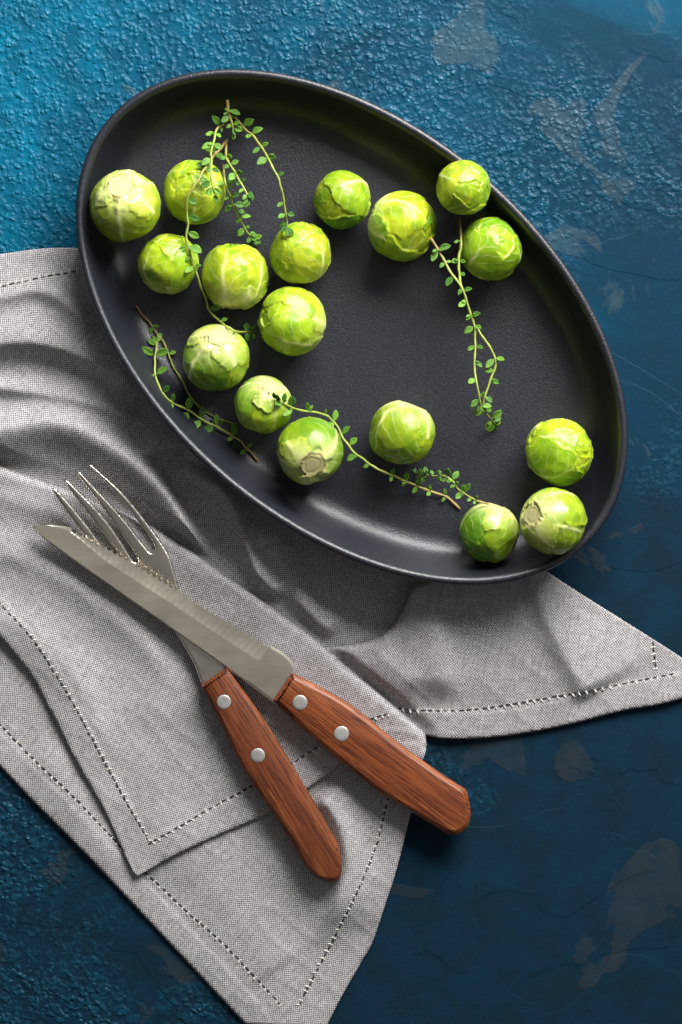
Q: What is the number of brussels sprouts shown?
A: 17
